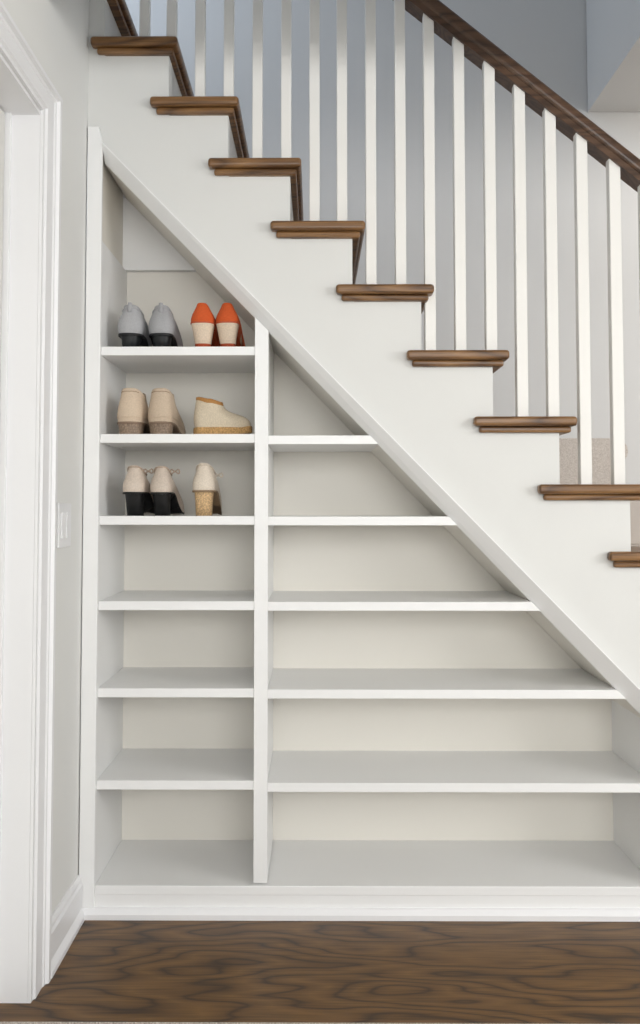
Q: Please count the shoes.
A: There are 10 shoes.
